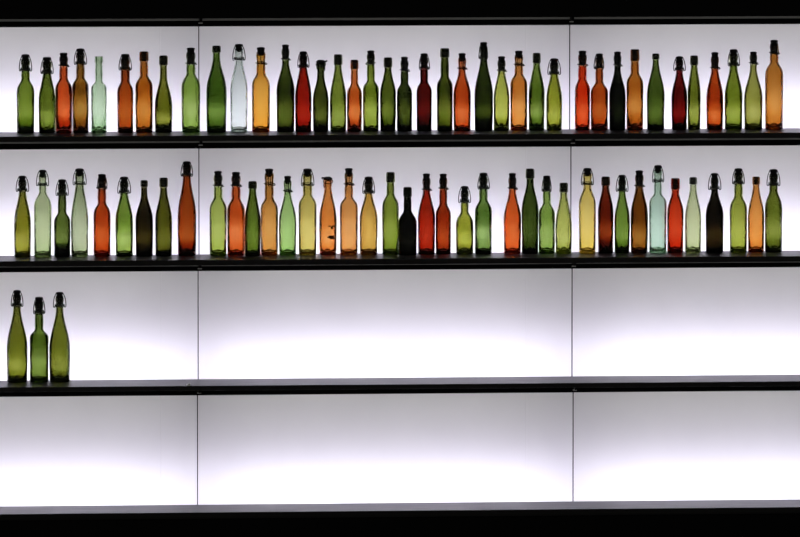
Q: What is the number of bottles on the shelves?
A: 81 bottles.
